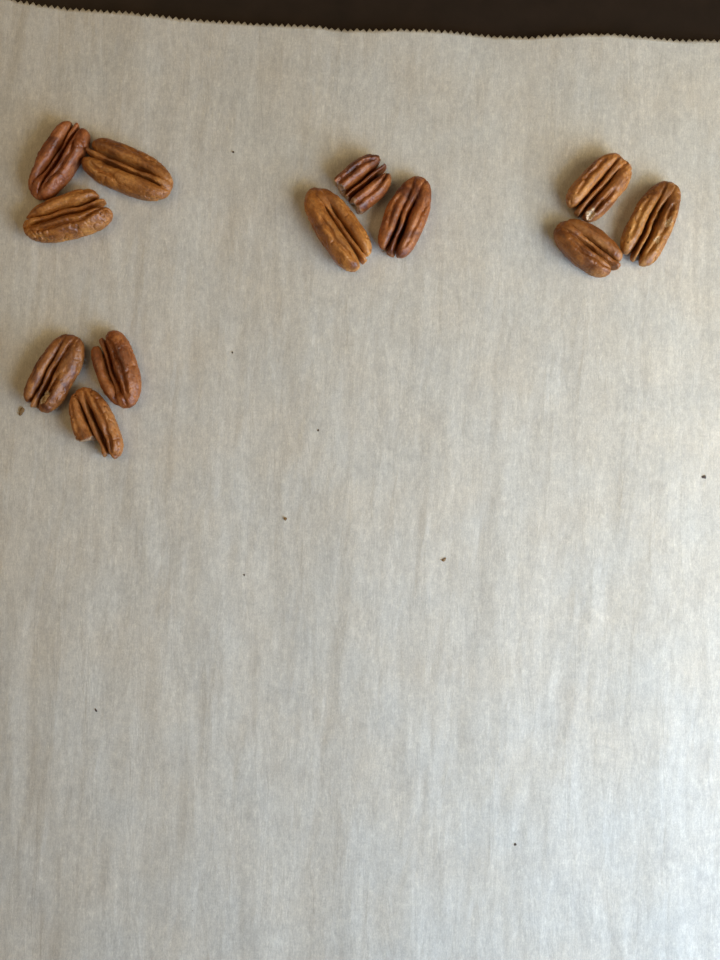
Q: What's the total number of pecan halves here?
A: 12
